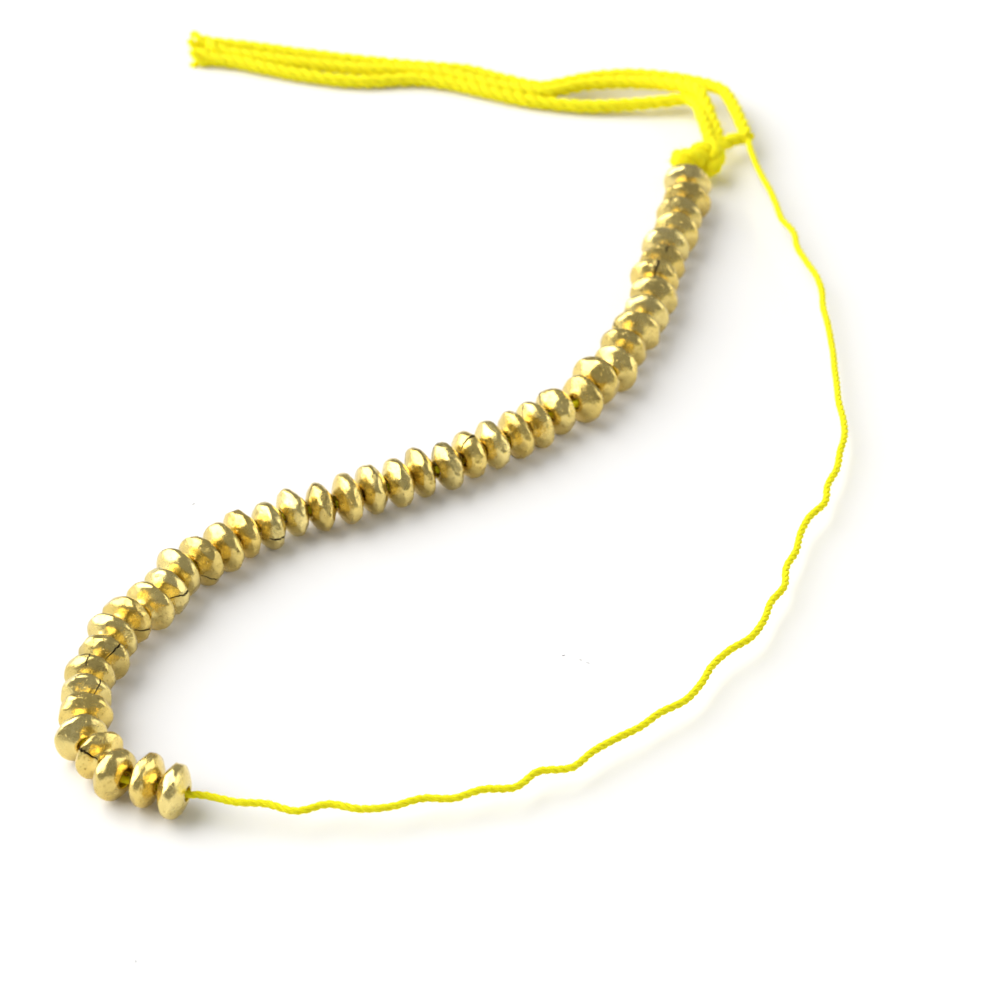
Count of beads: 44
